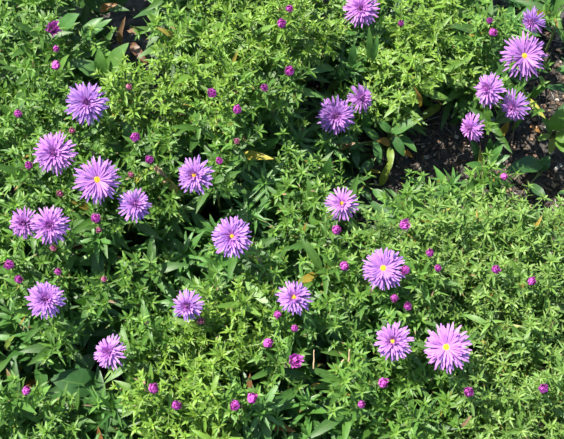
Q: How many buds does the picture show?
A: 54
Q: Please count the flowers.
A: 24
